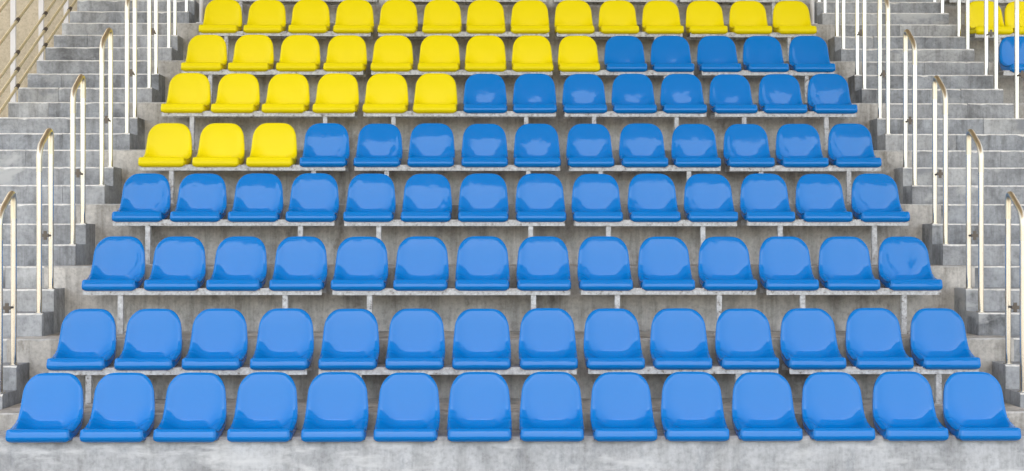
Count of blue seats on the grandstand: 81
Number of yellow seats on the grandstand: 34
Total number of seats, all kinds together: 115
